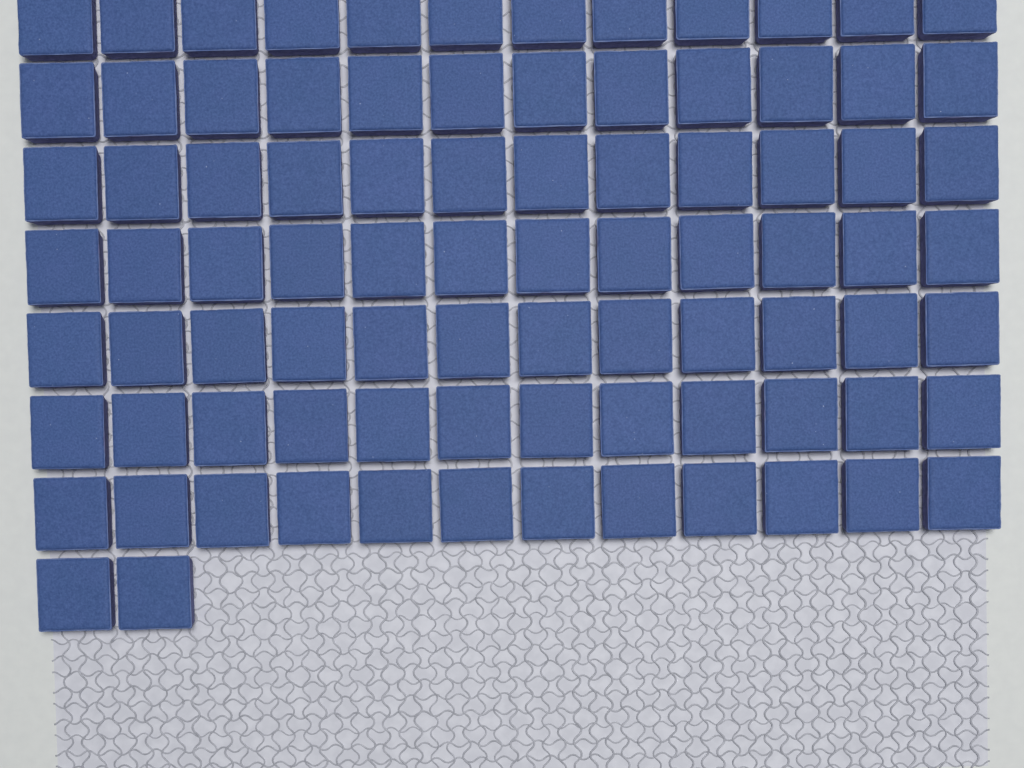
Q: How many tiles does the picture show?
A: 86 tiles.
